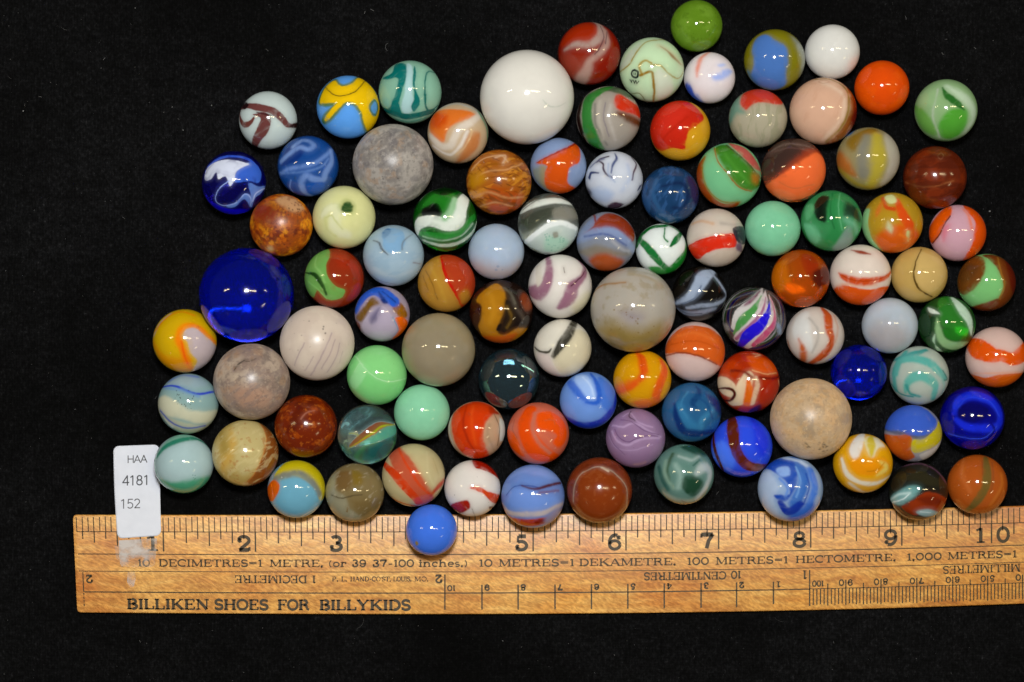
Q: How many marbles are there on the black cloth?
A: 97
